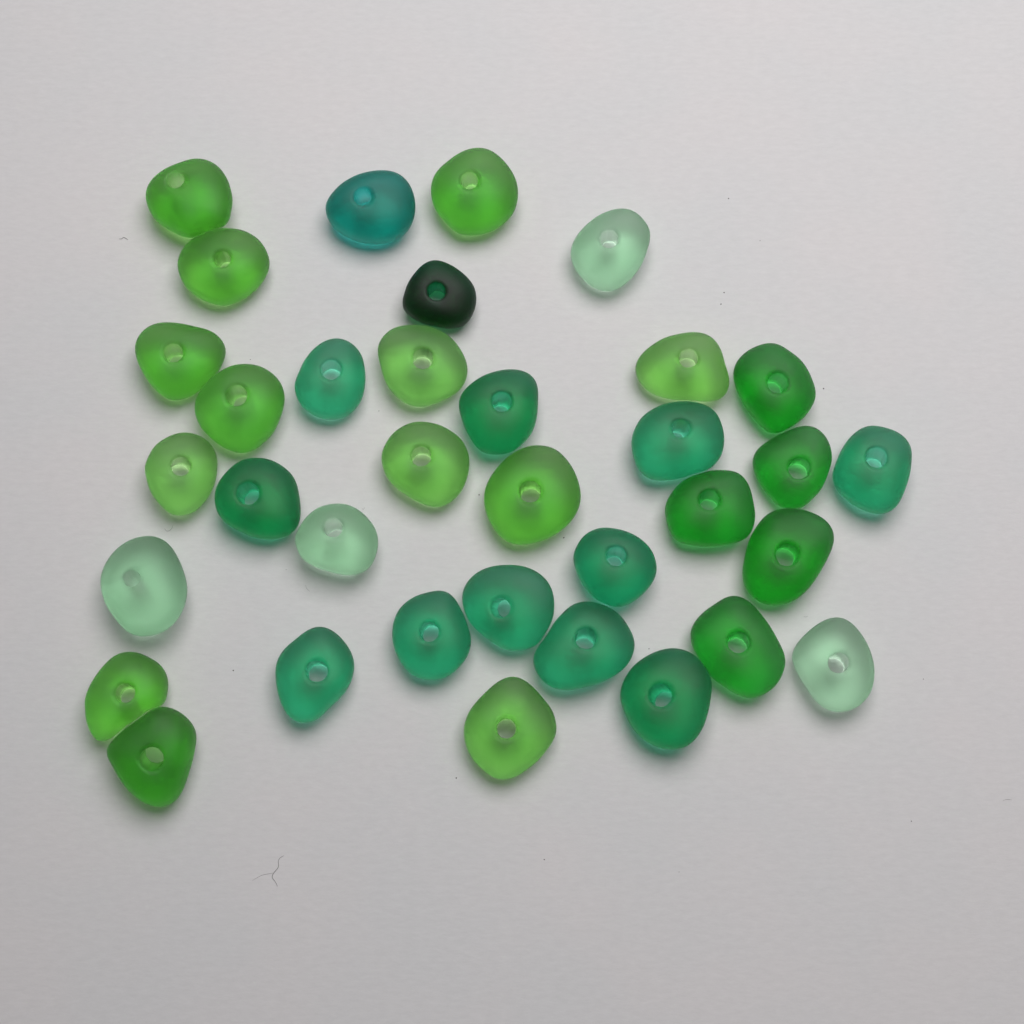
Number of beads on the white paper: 35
